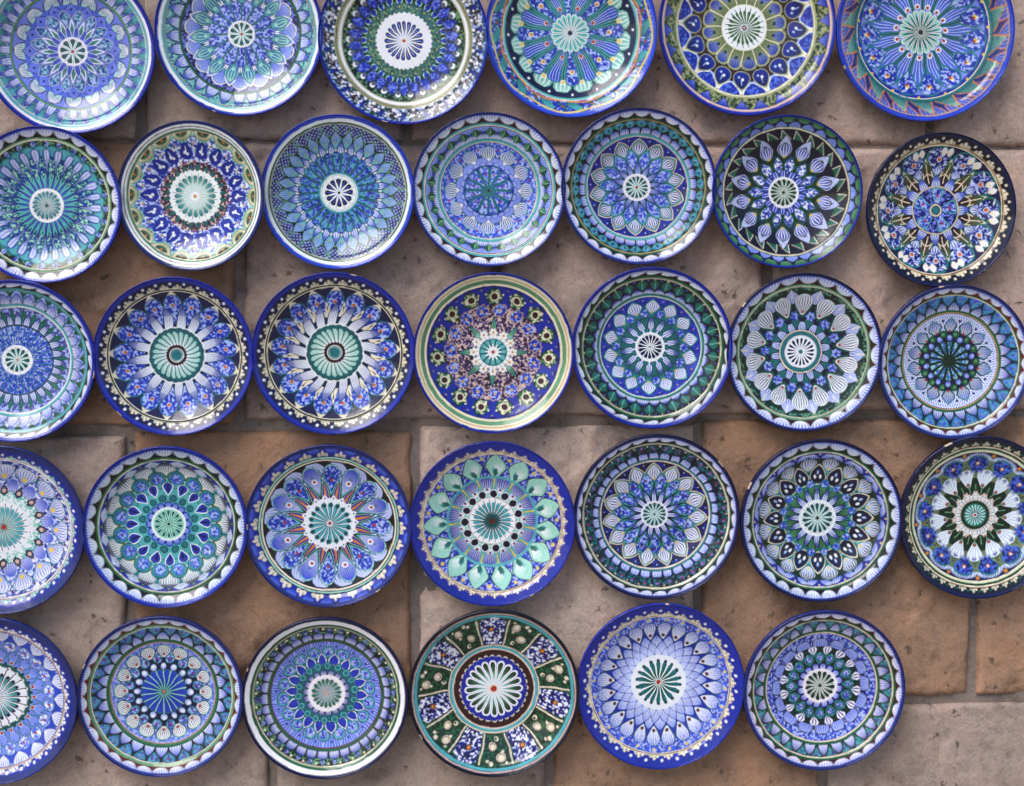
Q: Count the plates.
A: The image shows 33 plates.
